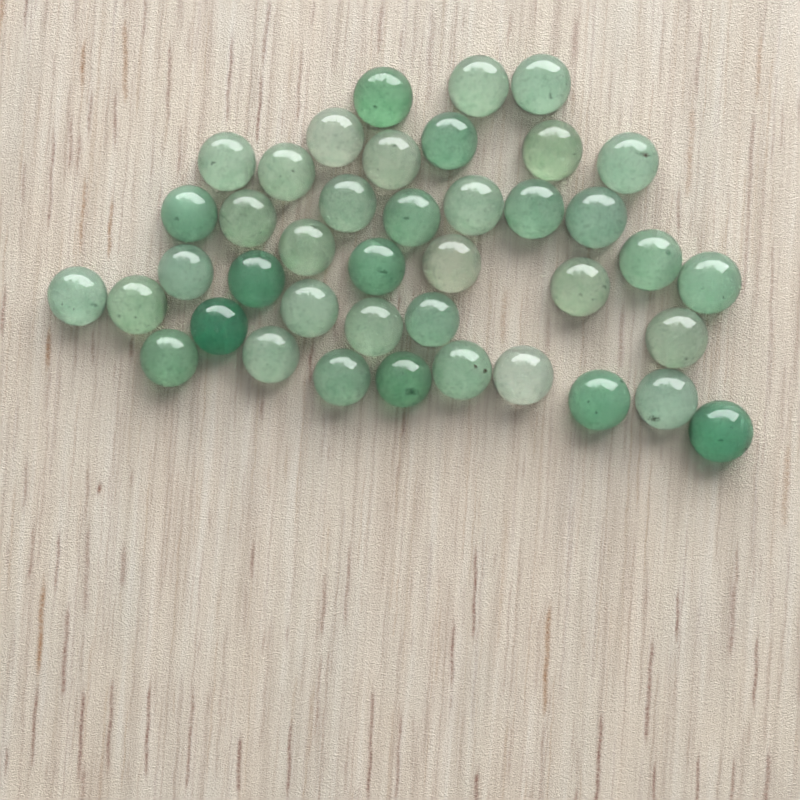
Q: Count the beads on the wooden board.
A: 41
